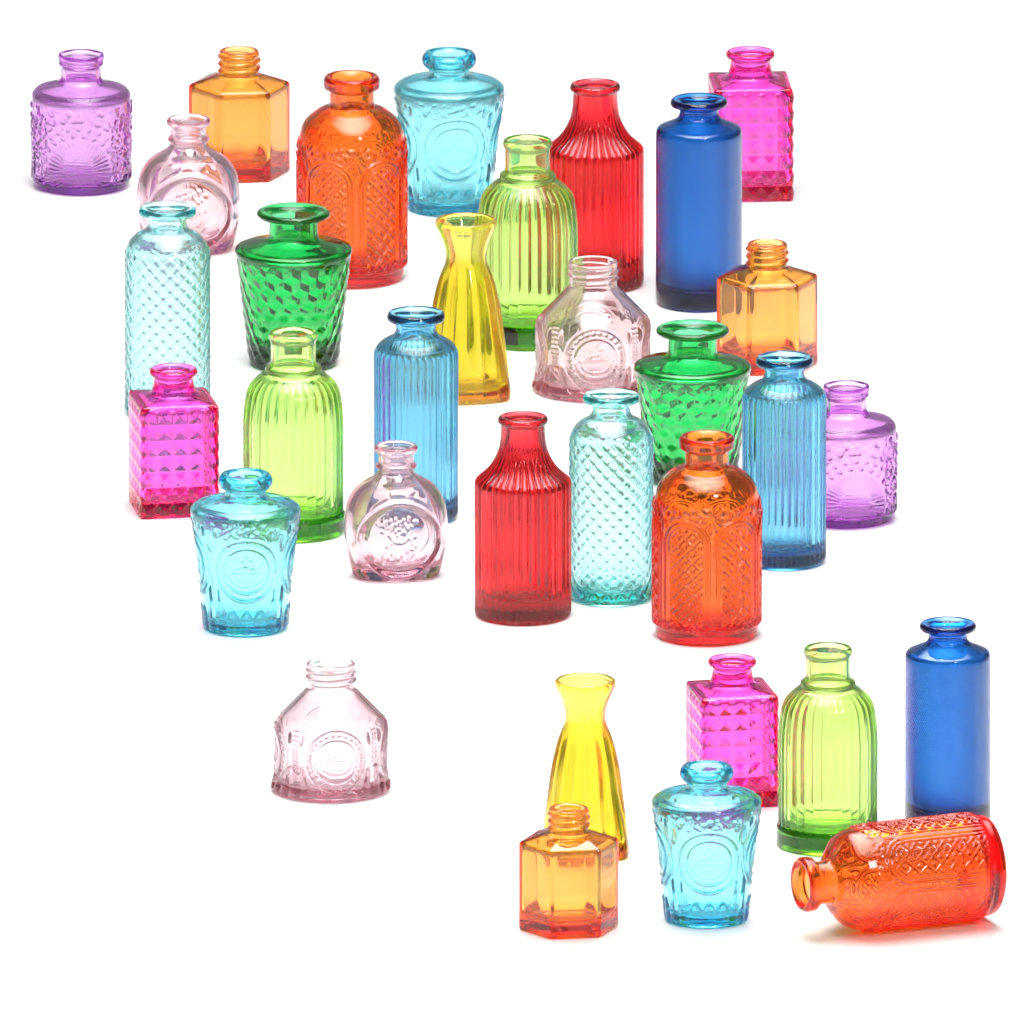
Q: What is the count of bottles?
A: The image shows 33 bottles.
